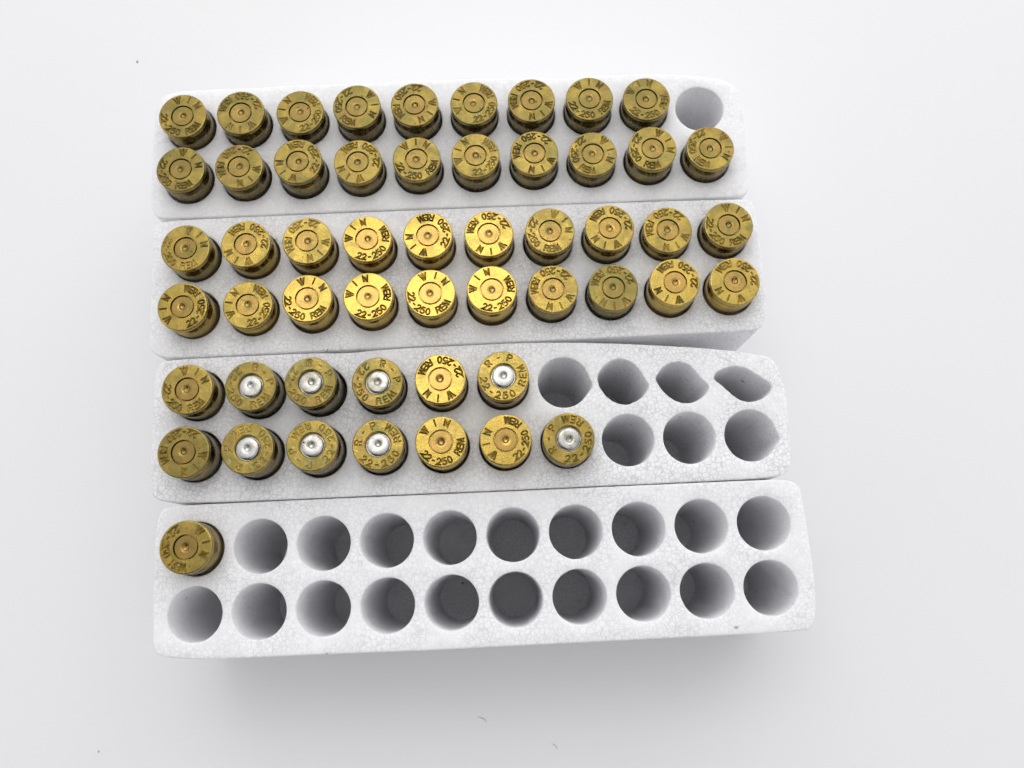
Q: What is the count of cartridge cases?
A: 53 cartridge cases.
